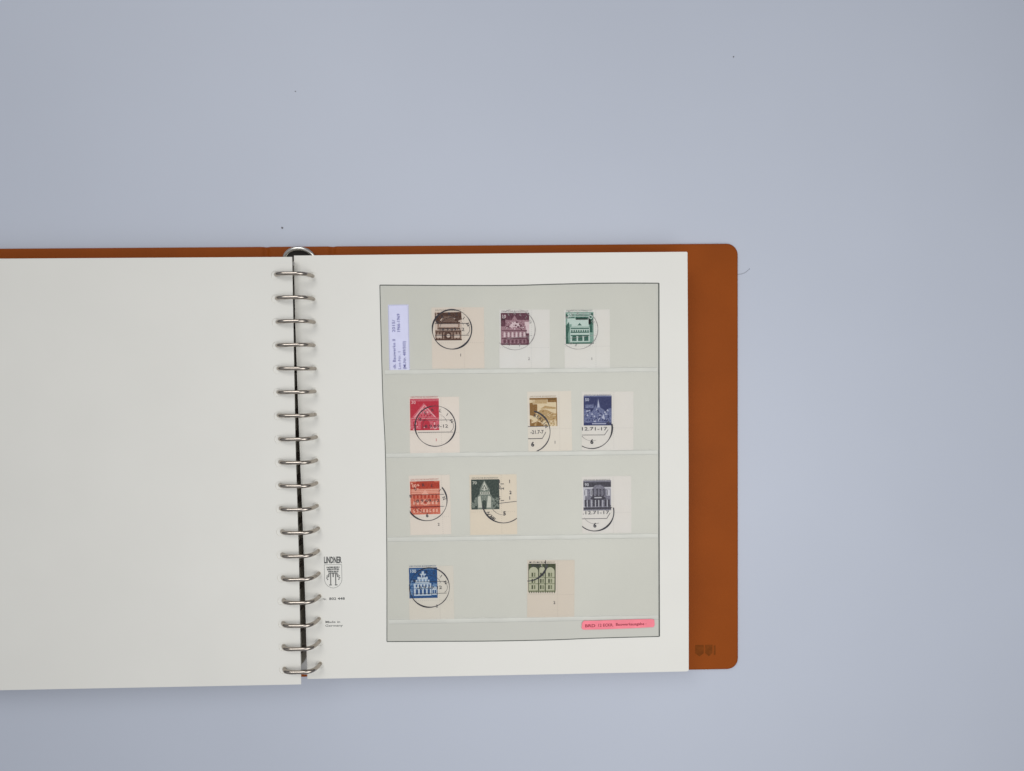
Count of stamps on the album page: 11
